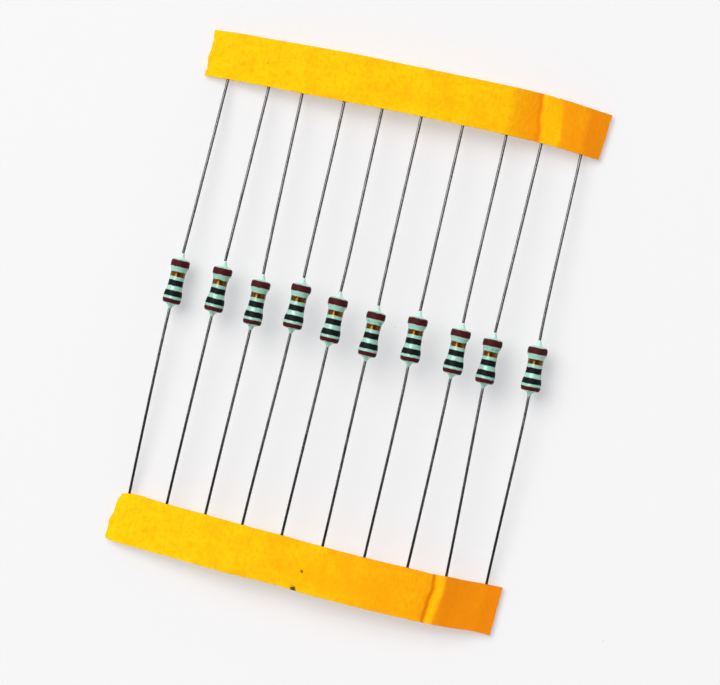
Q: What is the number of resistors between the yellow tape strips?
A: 10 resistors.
